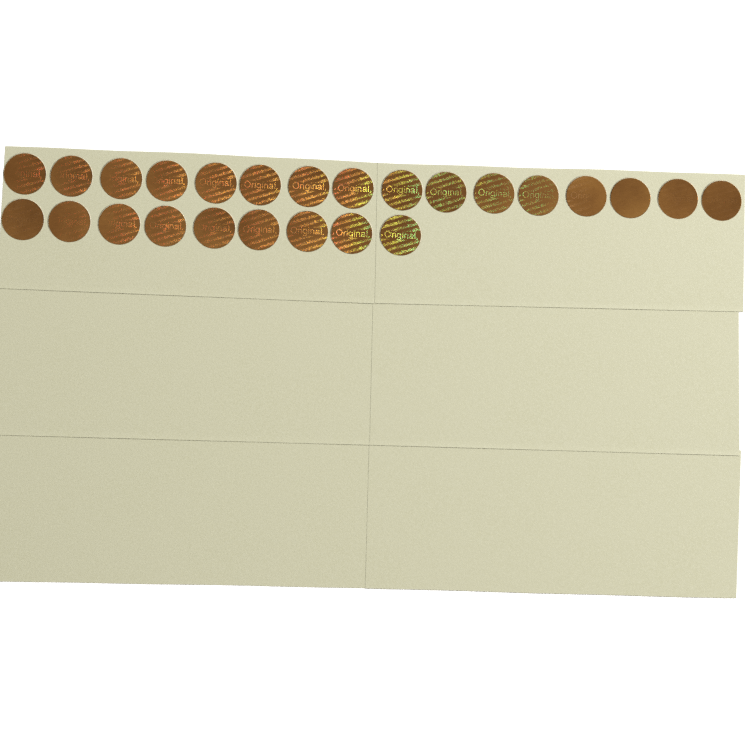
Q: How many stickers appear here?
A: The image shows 25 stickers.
